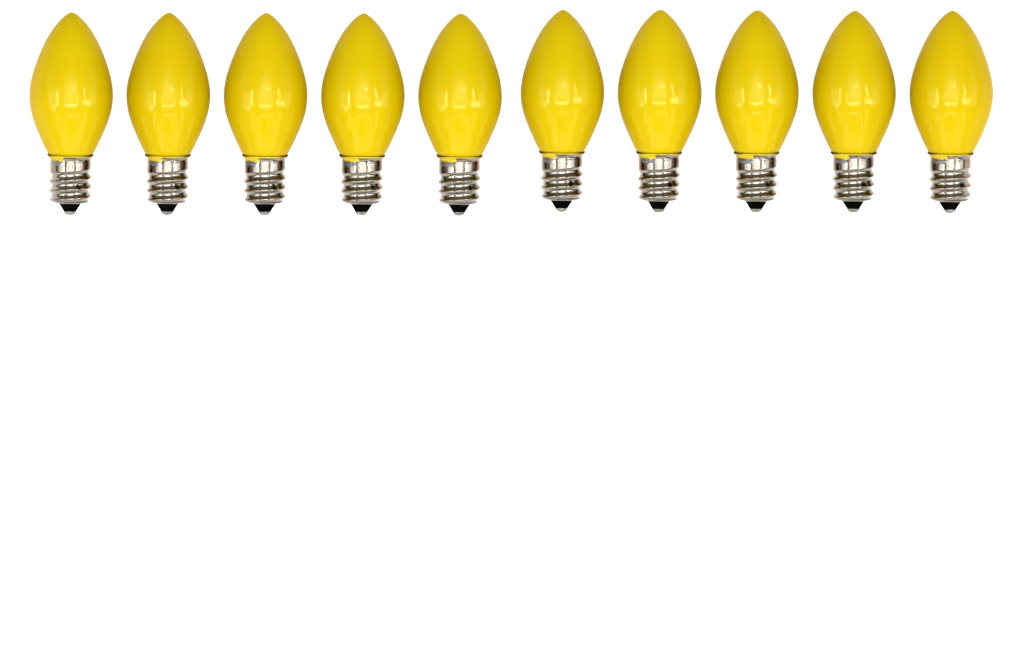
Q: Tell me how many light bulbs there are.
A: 10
